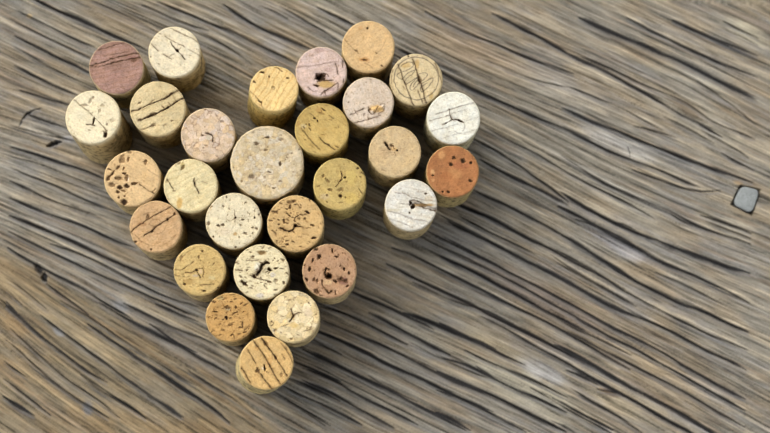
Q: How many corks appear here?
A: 28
